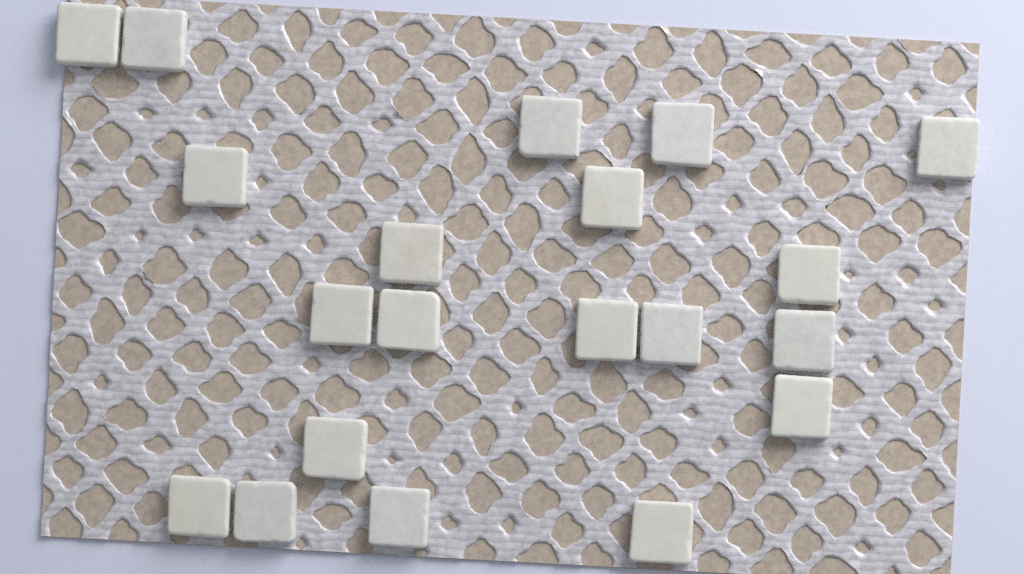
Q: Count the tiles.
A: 20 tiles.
